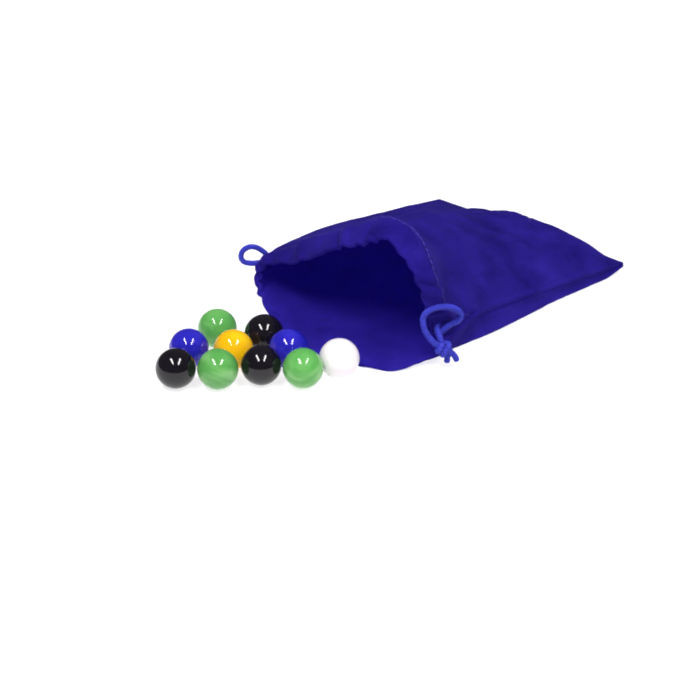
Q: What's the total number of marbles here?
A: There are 10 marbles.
